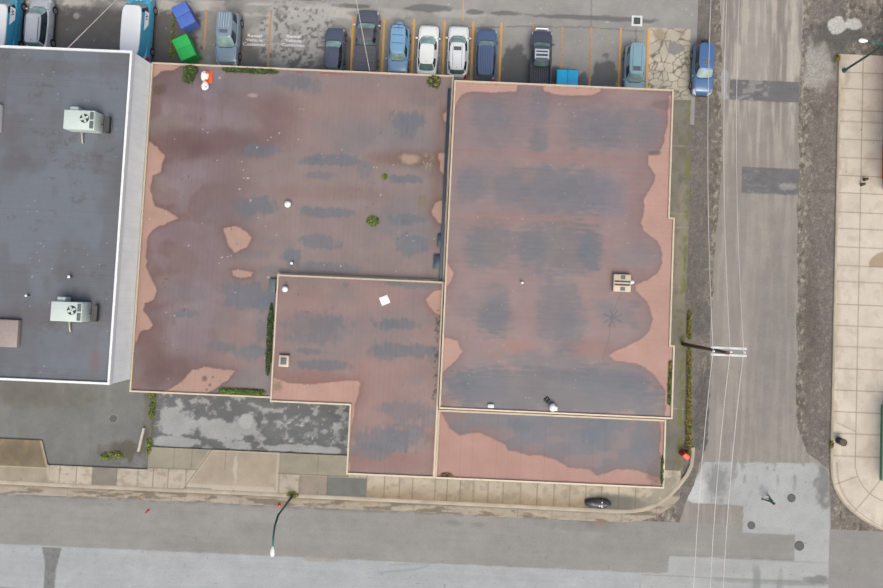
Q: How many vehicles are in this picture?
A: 13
